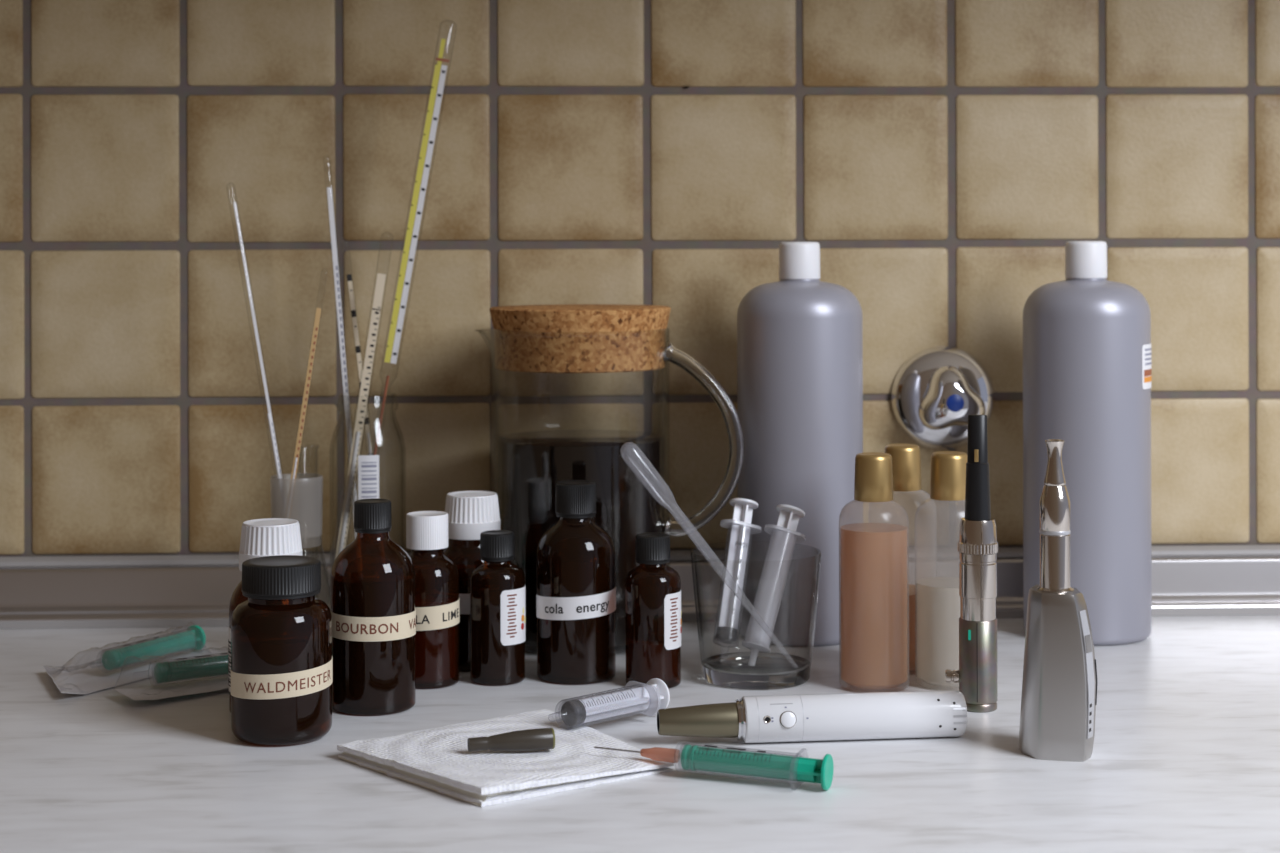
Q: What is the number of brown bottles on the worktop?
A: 8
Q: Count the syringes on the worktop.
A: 6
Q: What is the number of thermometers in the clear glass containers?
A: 6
